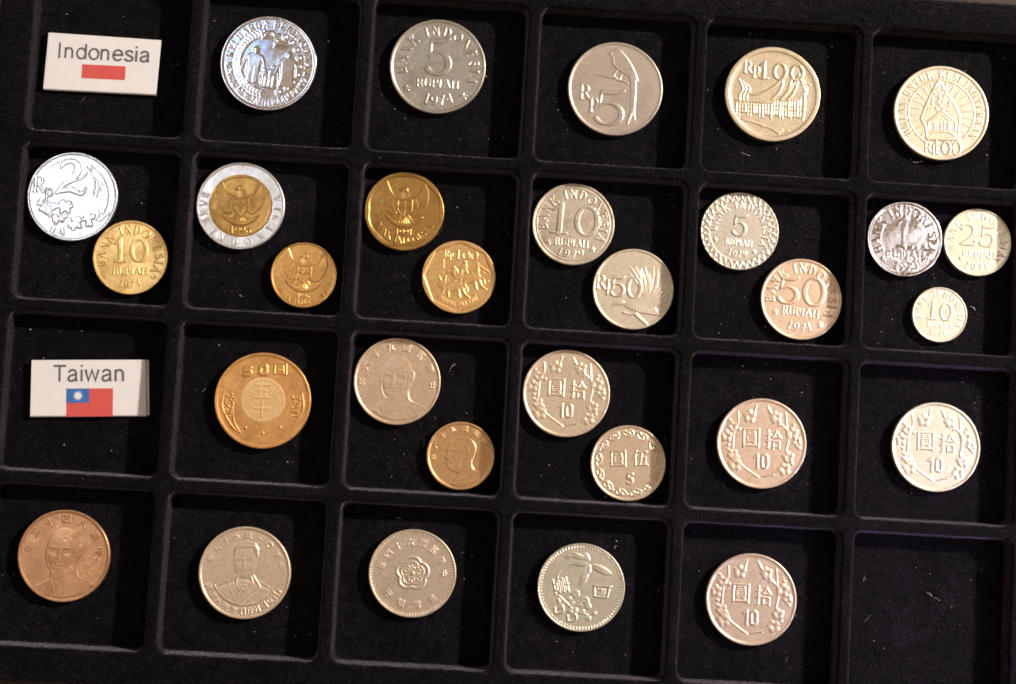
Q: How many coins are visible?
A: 30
